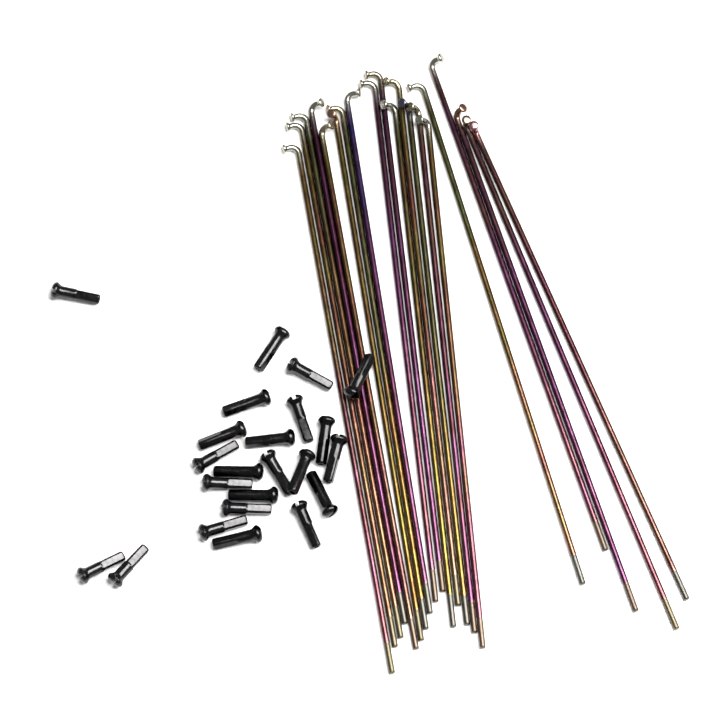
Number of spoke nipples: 23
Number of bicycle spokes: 20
